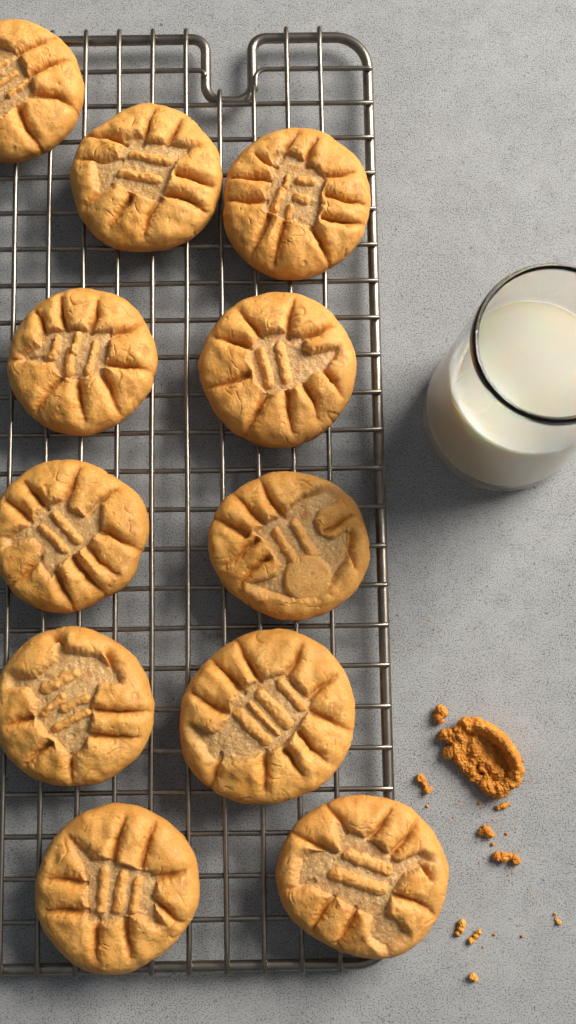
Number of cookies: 11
